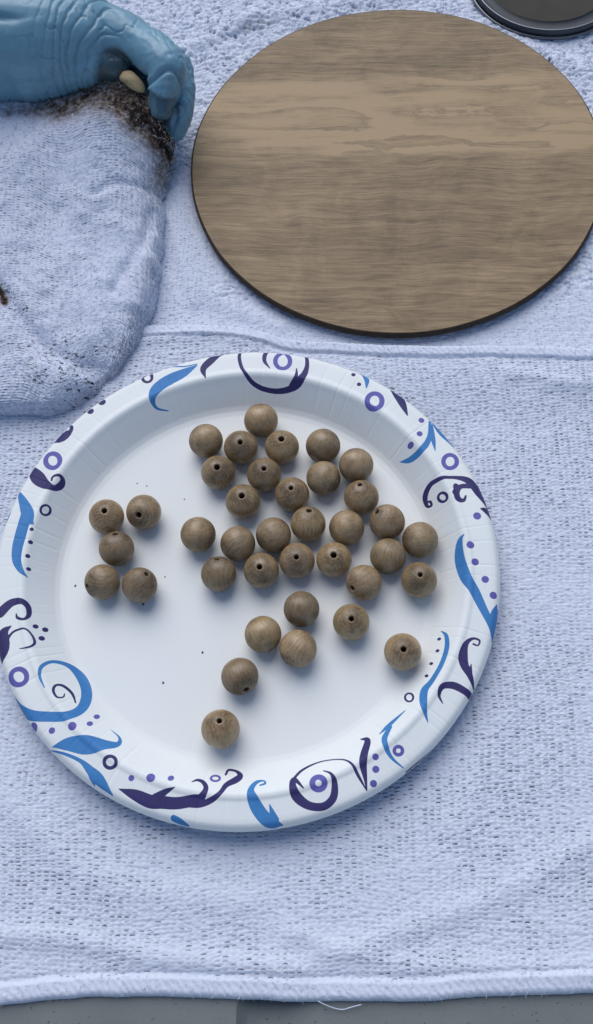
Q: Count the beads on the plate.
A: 38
